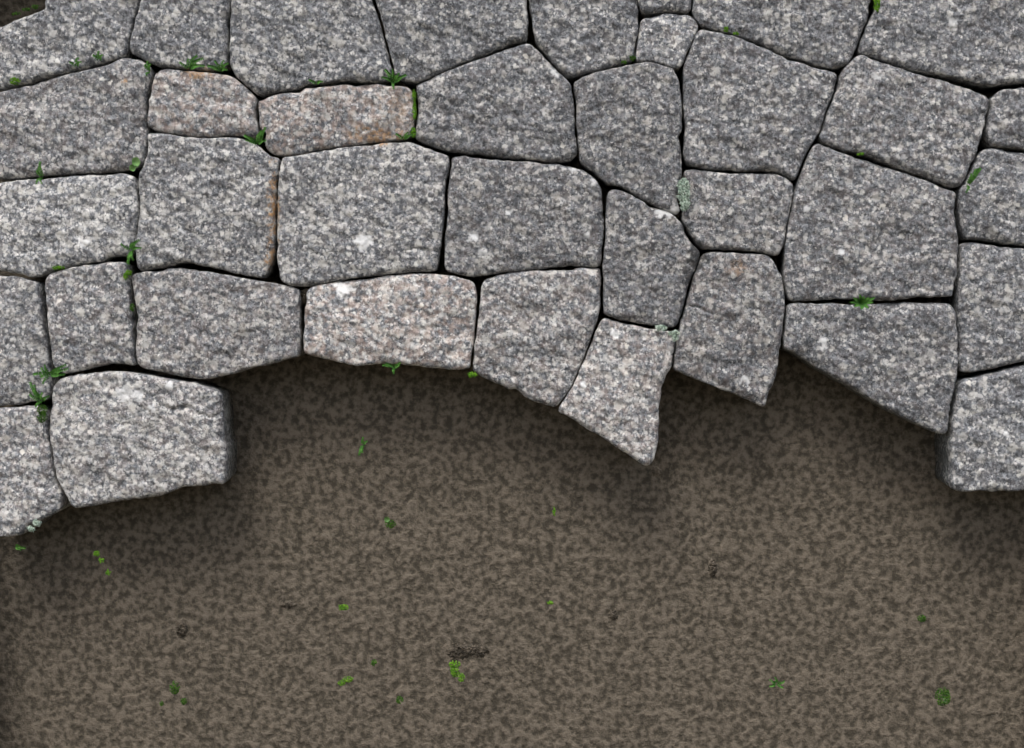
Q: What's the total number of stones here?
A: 37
